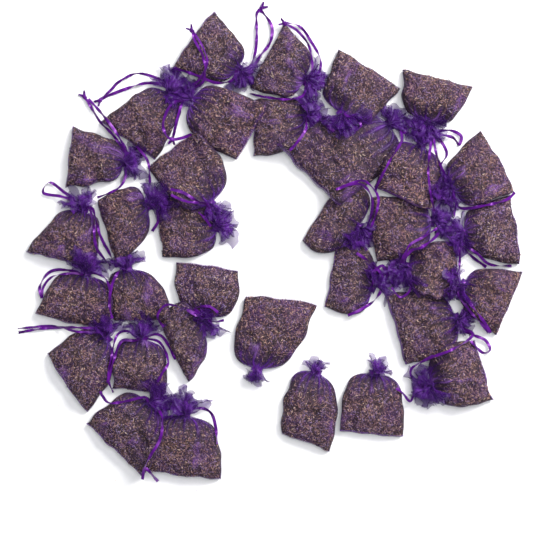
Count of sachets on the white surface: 34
